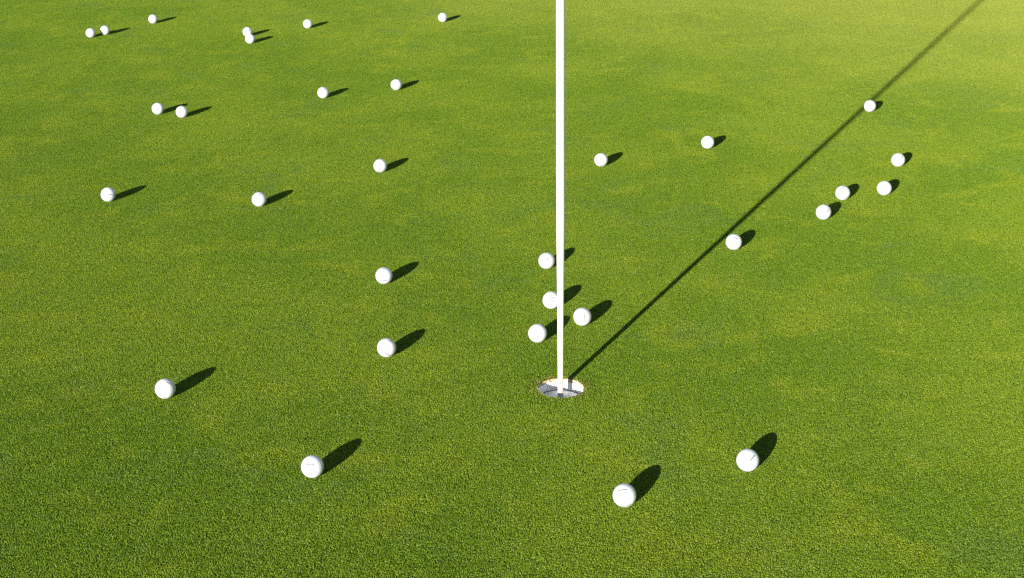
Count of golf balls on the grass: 32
